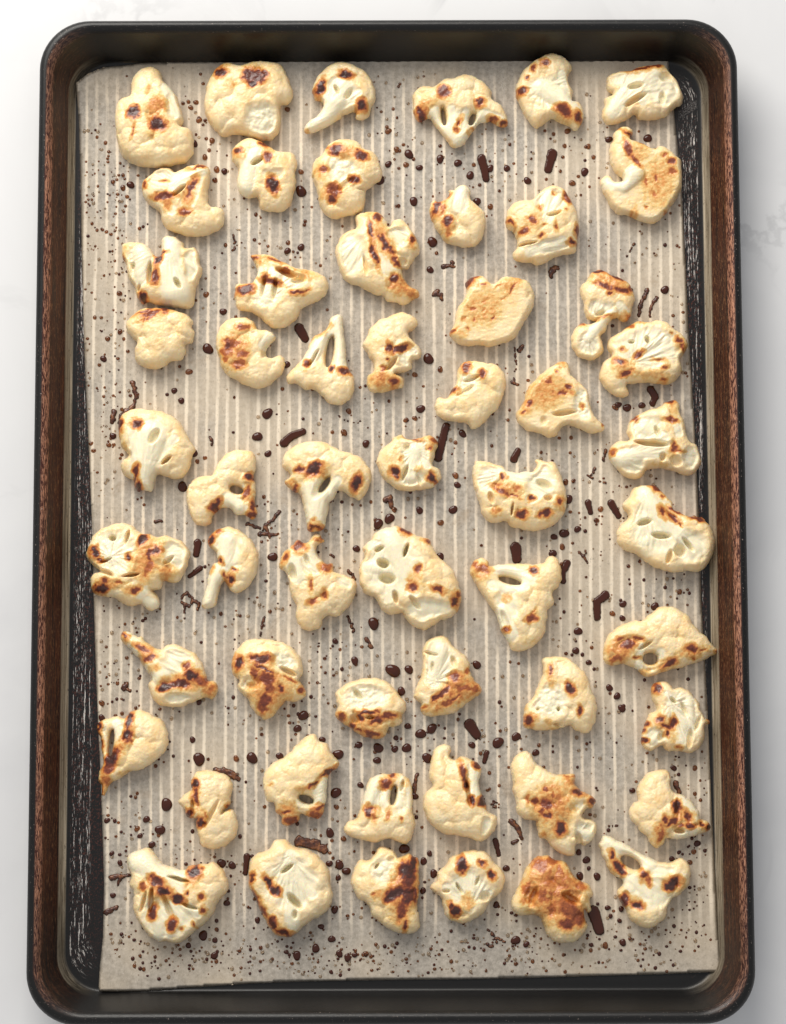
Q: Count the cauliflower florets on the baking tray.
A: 56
